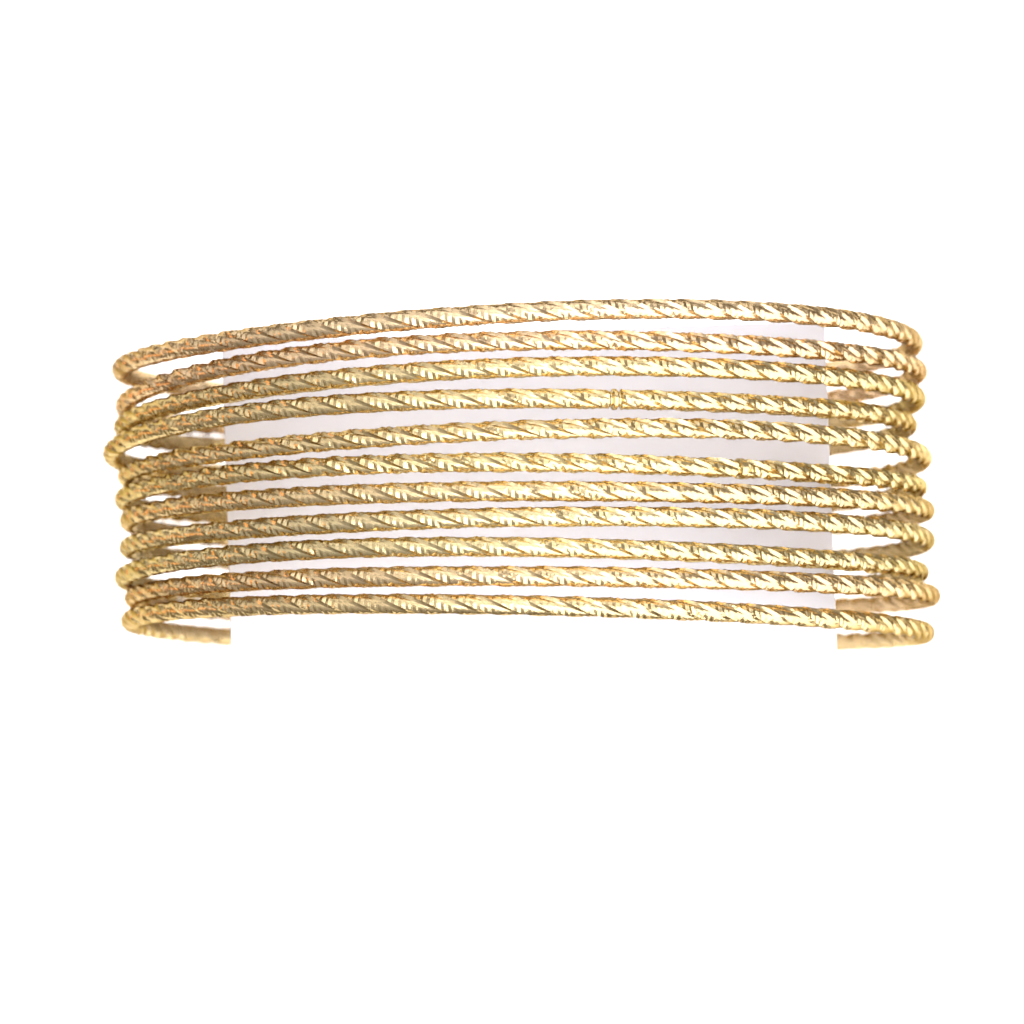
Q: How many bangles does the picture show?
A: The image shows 11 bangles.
